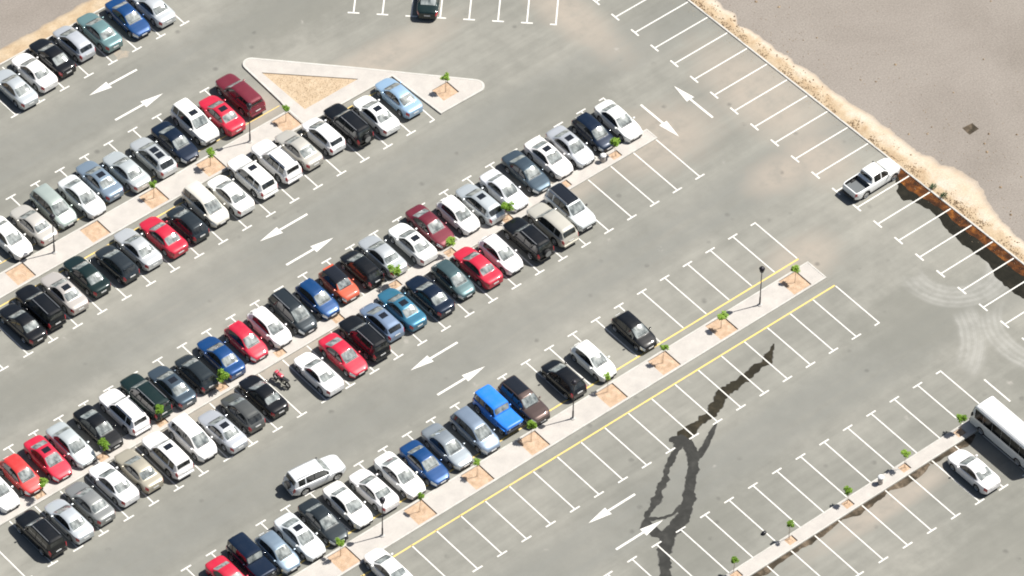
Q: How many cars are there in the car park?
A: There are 105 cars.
